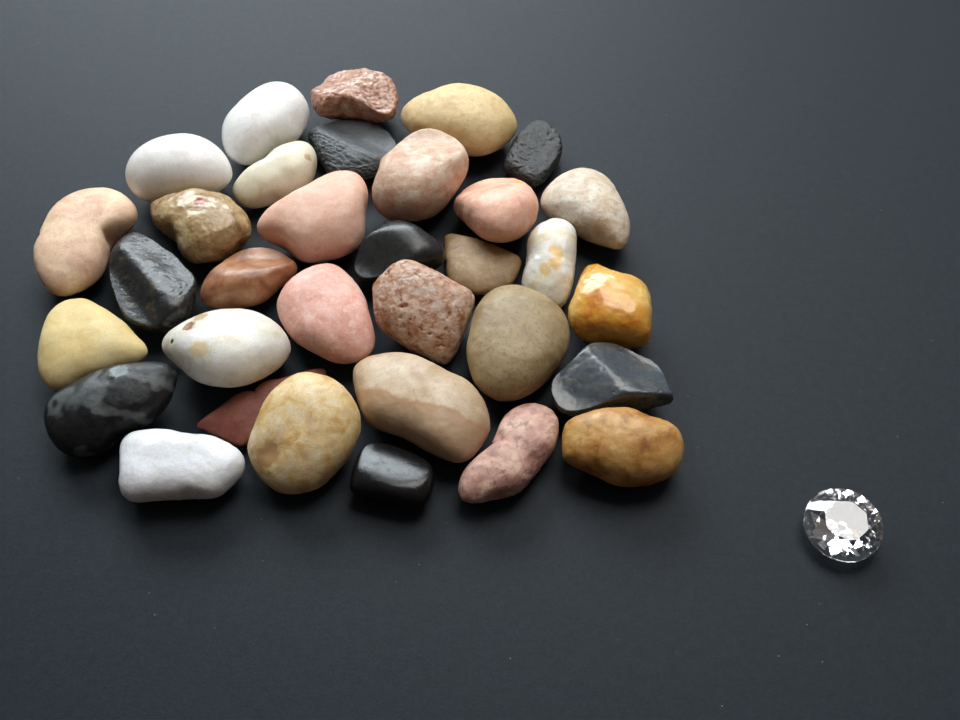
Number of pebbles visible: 33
